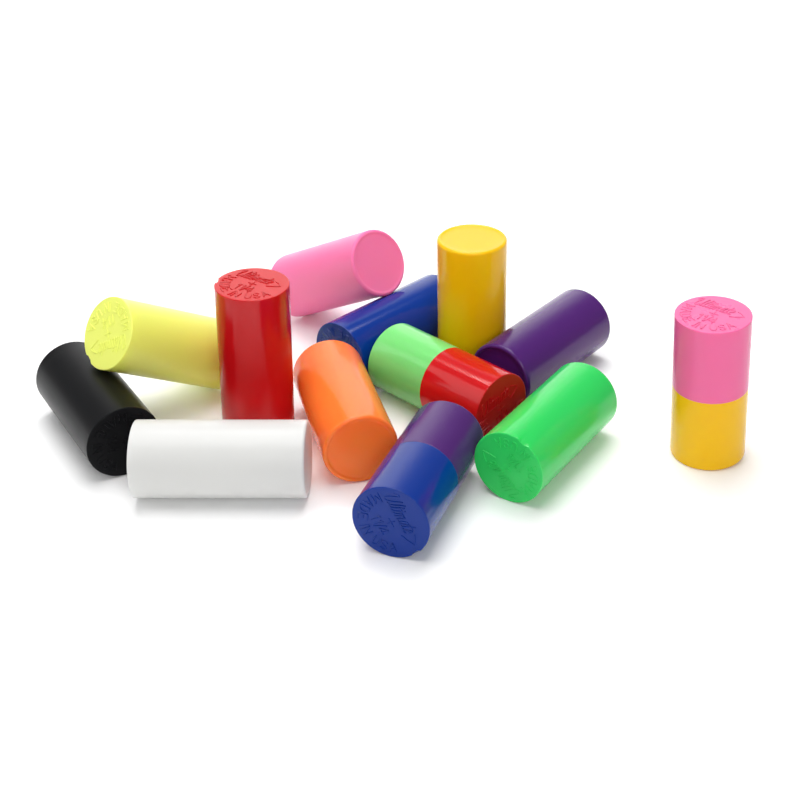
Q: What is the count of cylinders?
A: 13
